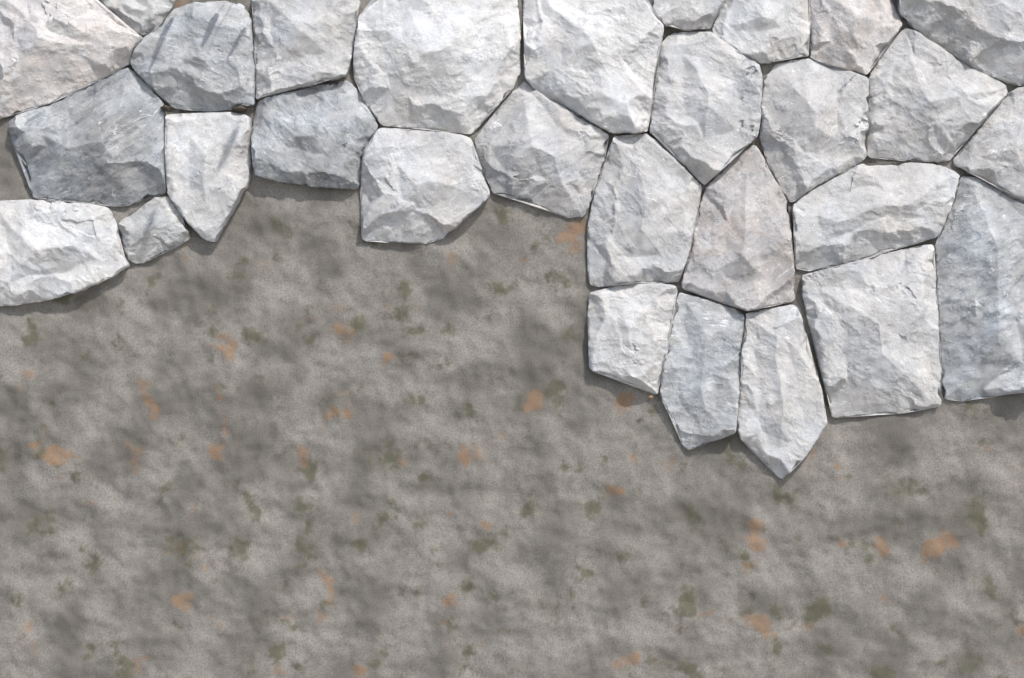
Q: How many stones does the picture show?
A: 29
